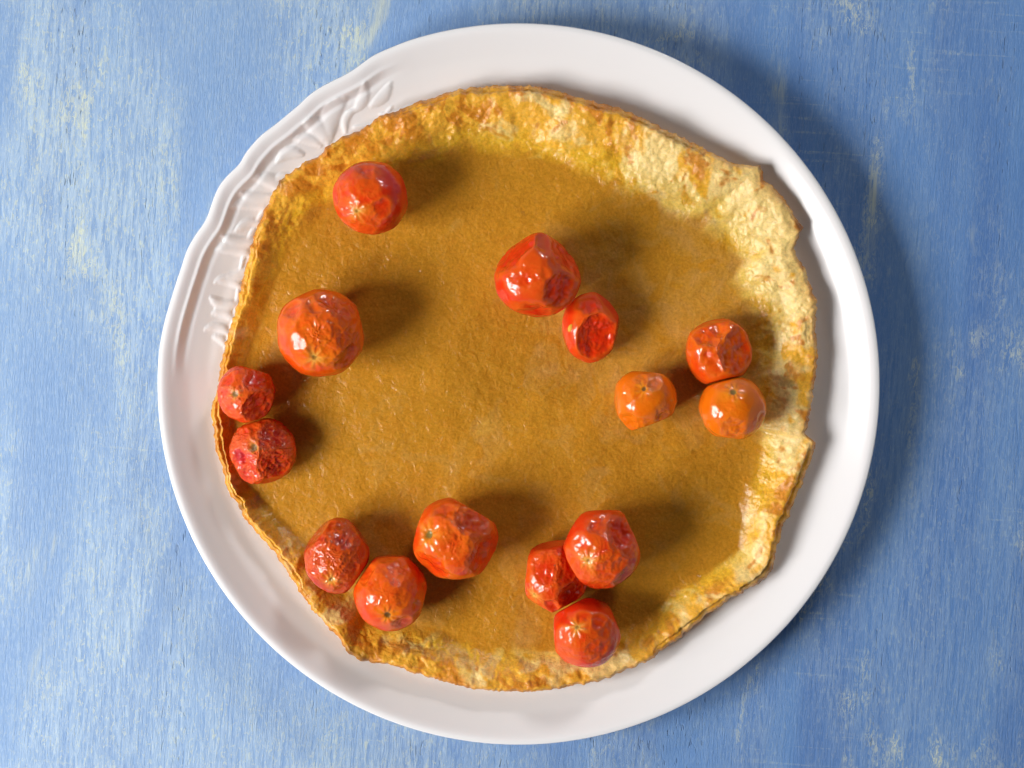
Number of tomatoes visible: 15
